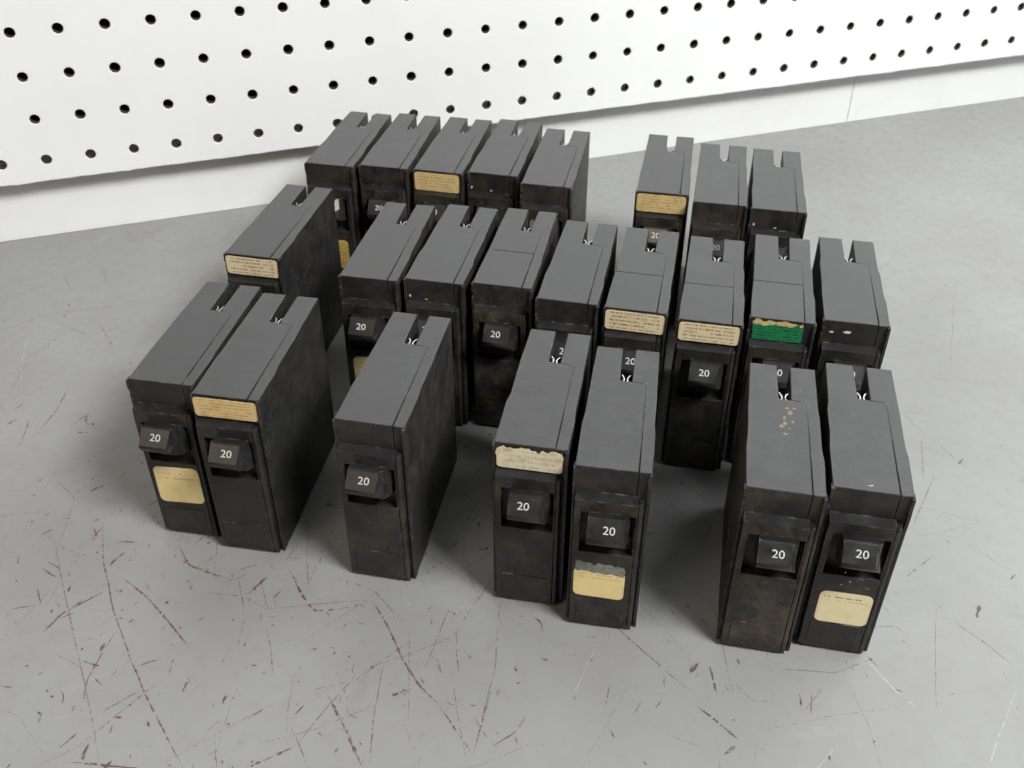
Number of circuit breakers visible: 24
